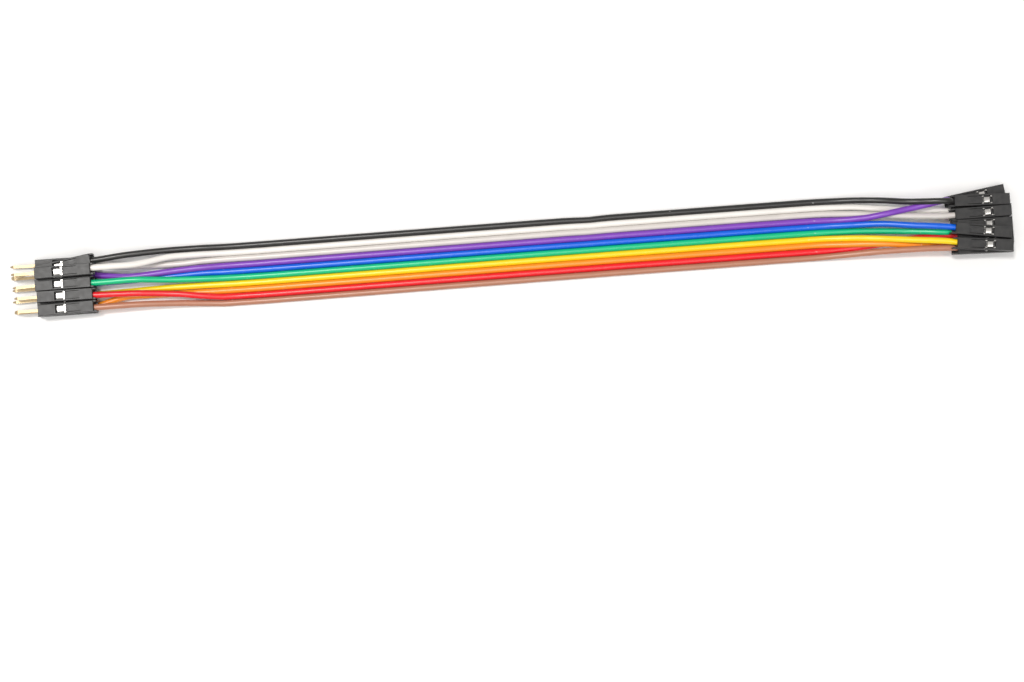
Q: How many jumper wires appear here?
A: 10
